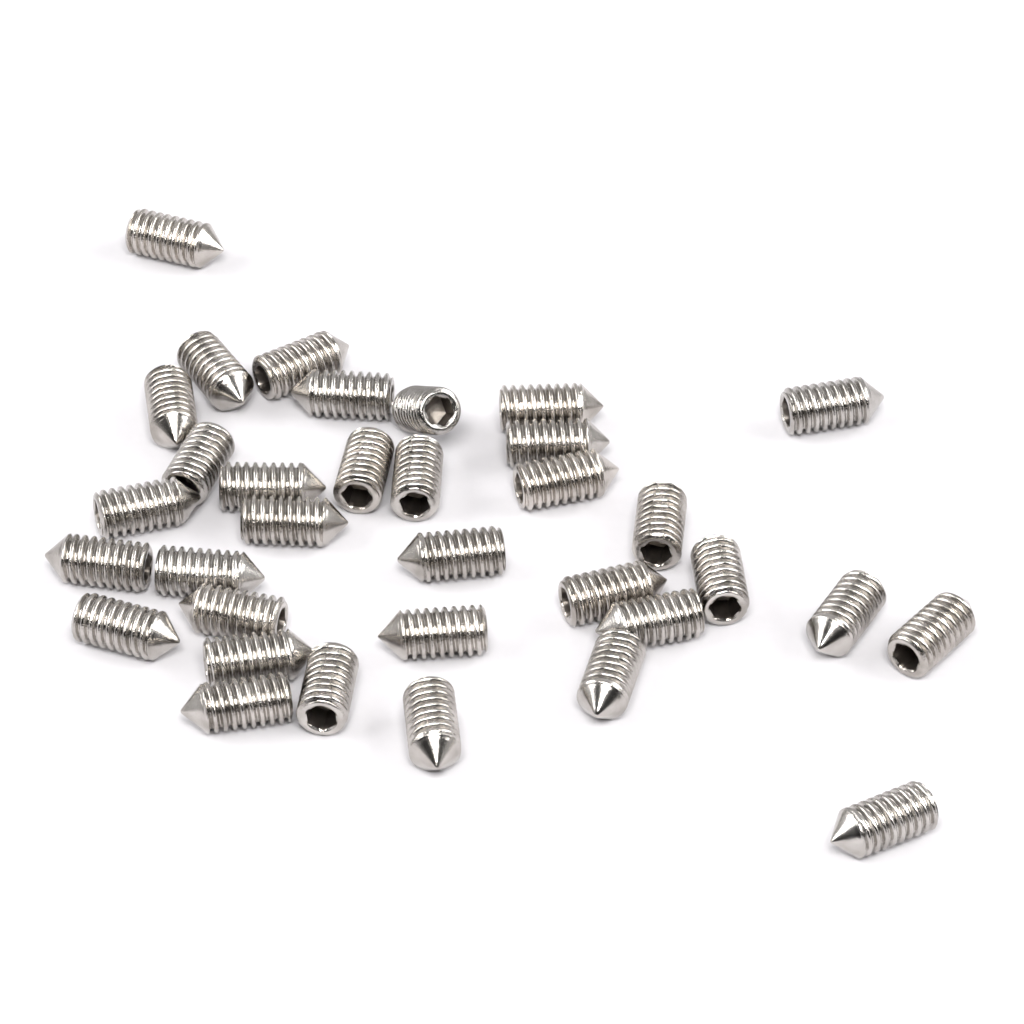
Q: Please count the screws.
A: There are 34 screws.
